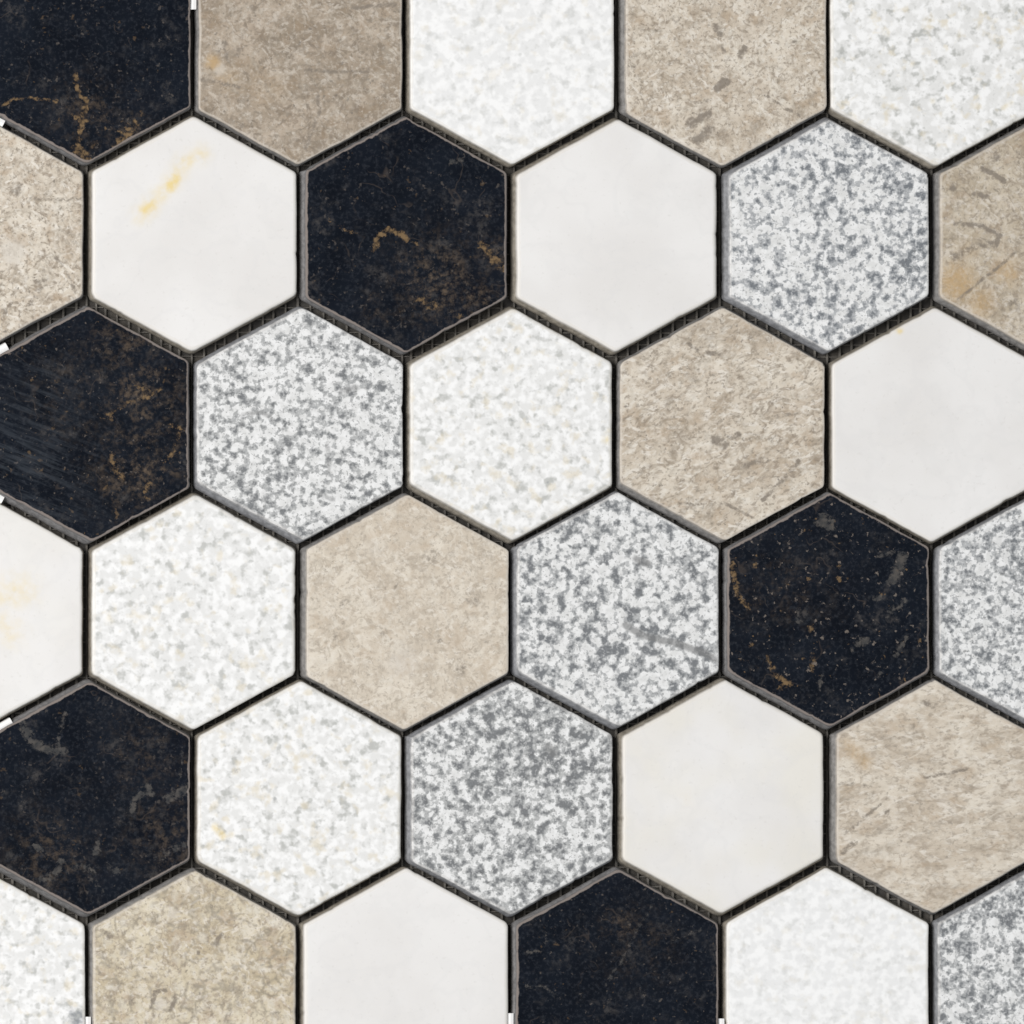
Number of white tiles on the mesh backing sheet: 13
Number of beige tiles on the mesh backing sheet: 8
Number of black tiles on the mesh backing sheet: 6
